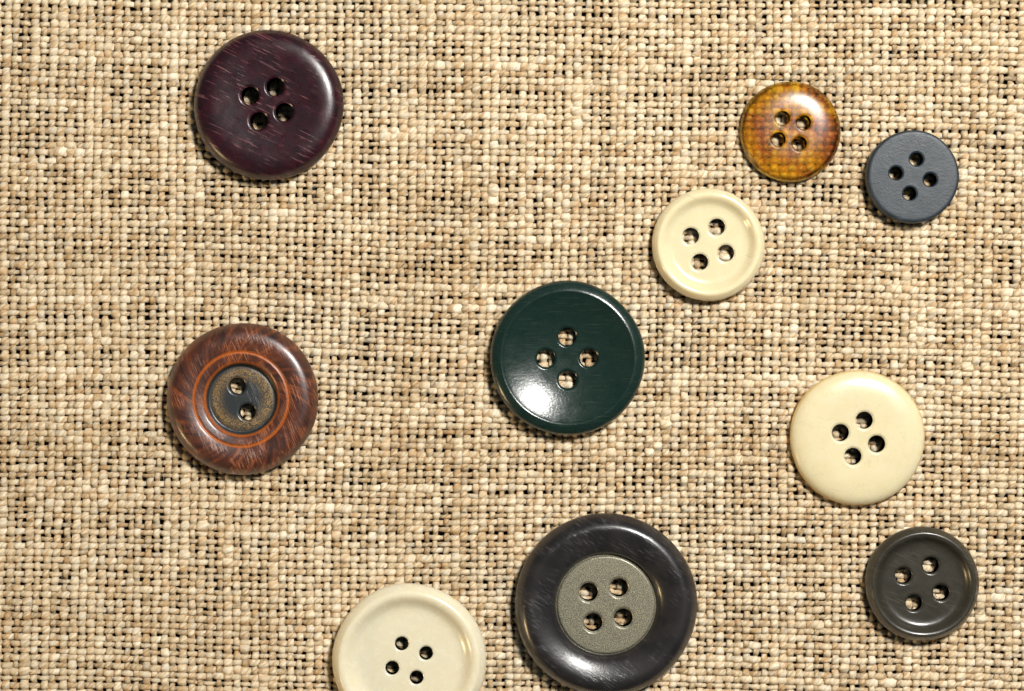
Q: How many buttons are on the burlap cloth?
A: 10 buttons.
